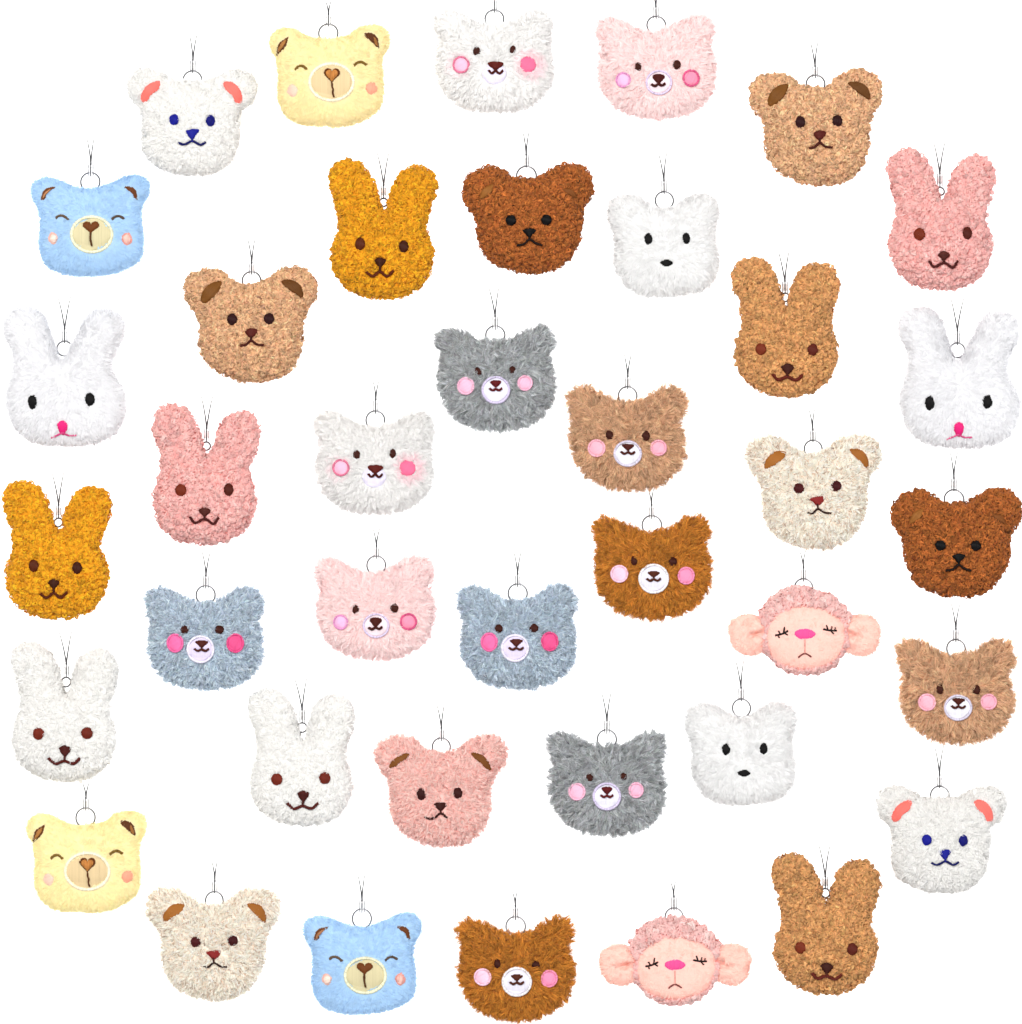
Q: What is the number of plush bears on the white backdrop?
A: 27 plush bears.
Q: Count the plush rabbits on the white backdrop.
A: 10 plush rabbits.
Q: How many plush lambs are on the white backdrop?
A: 2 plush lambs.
